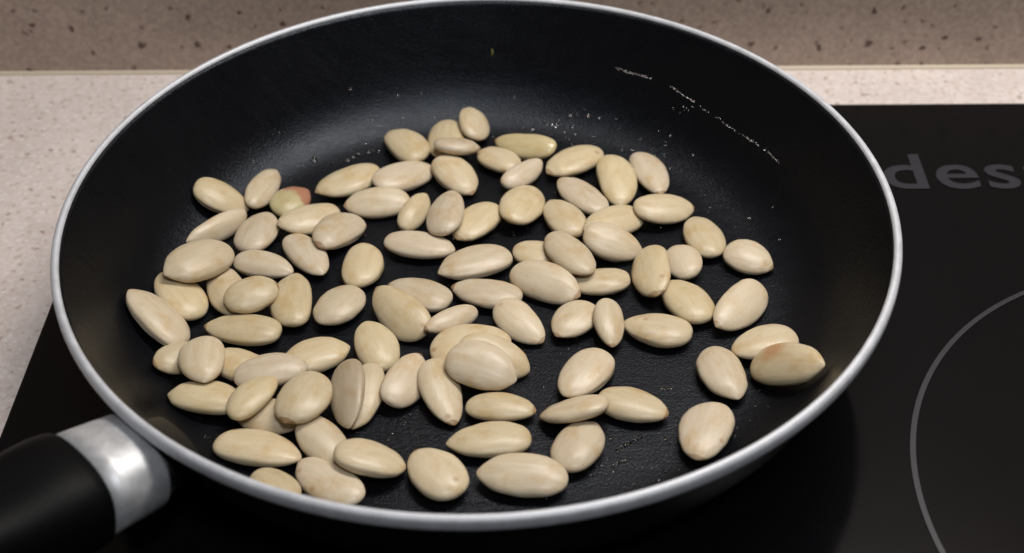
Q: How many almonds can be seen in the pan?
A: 95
